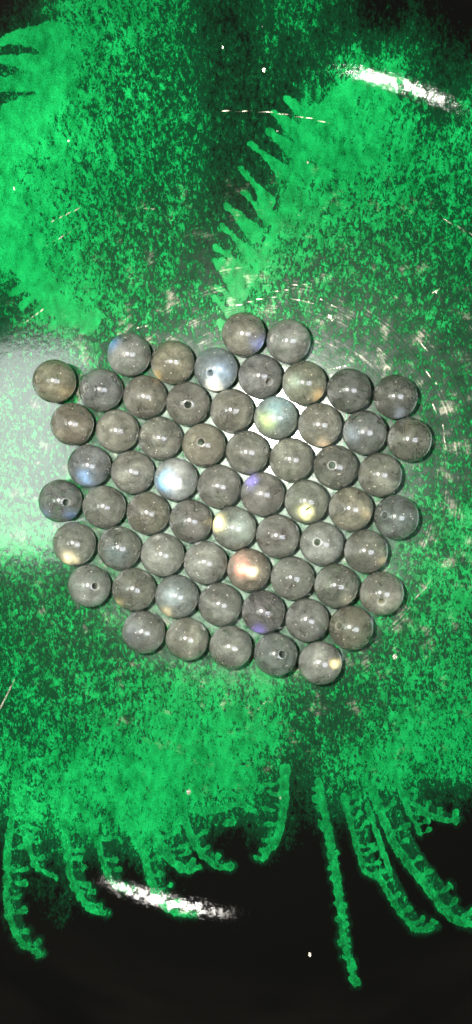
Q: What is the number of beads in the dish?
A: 62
